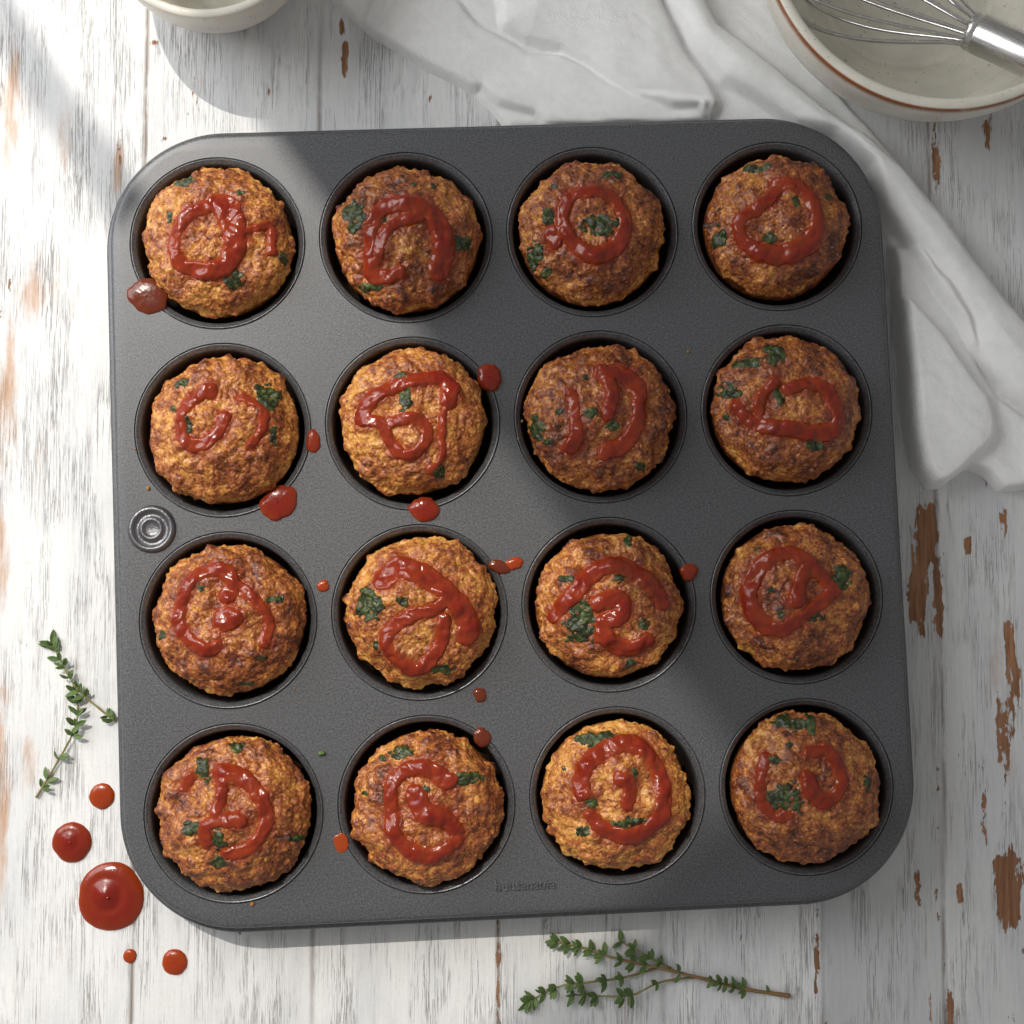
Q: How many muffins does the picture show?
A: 16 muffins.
